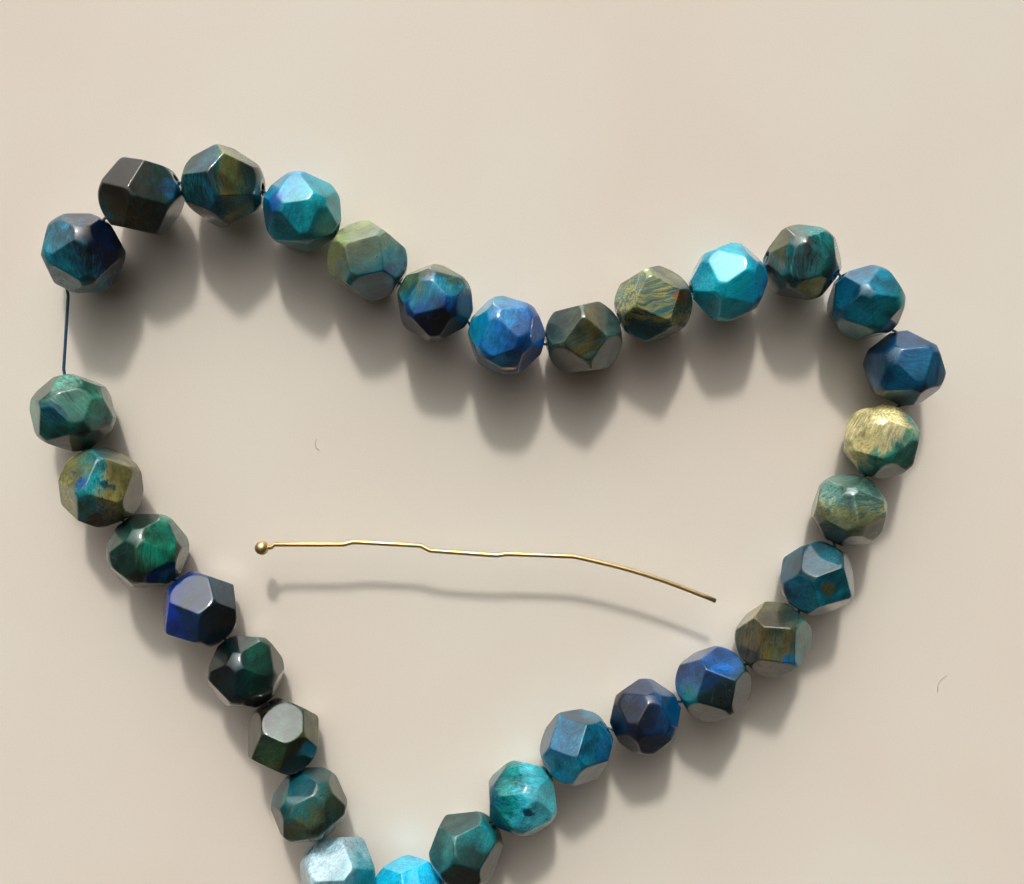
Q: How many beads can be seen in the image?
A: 31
